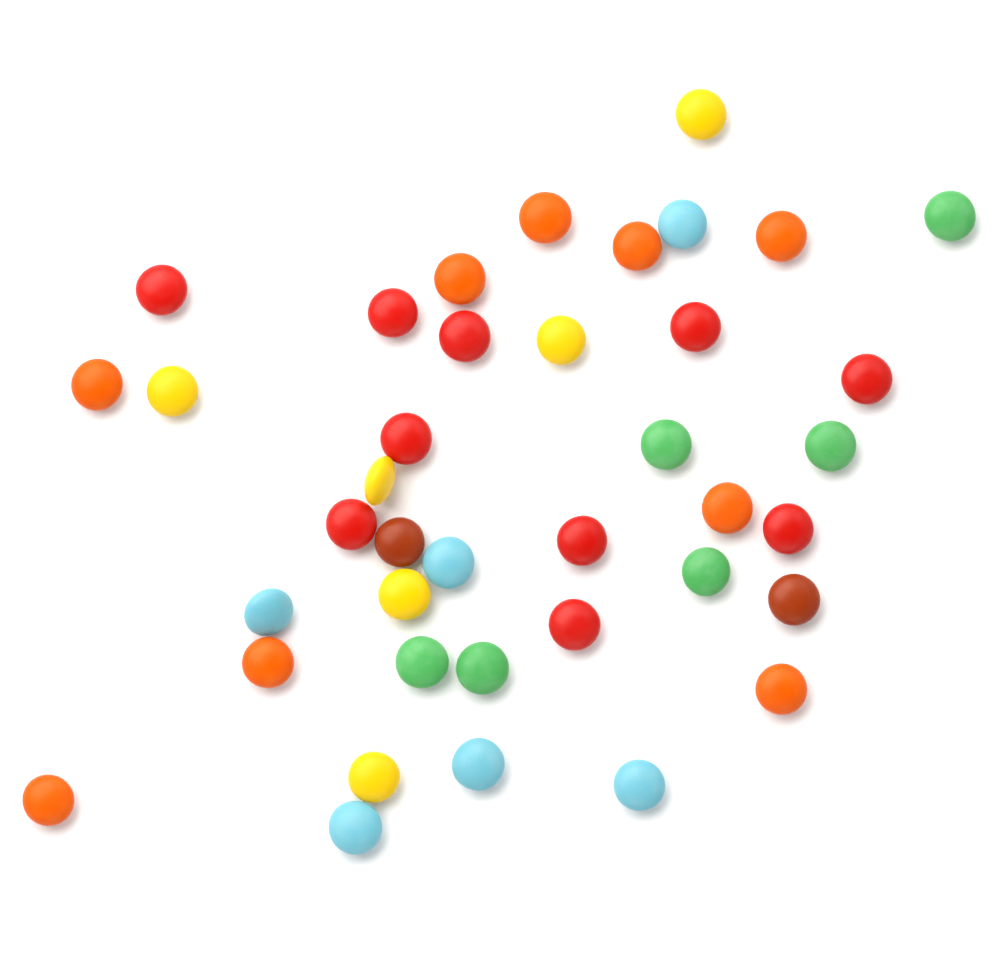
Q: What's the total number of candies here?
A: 39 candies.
